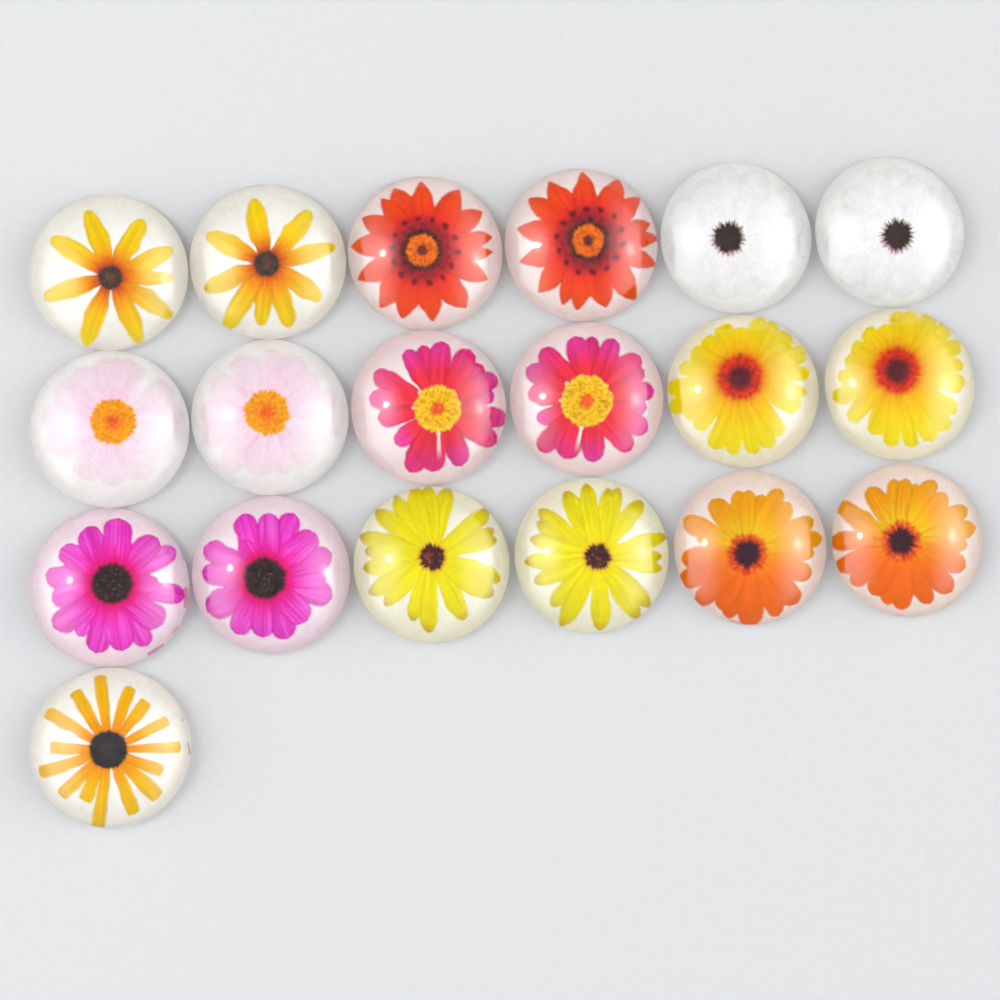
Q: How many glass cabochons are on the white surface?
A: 19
